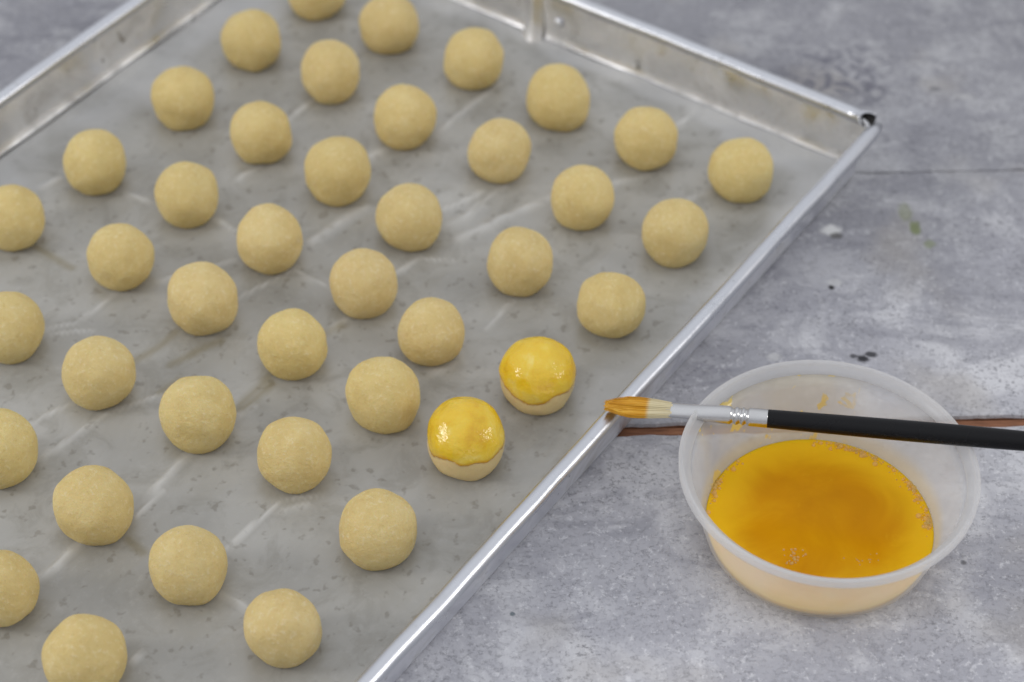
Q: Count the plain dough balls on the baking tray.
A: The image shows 39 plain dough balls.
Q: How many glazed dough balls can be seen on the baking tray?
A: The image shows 2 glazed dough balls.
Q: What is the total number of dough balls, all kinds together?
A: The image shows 41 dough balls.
